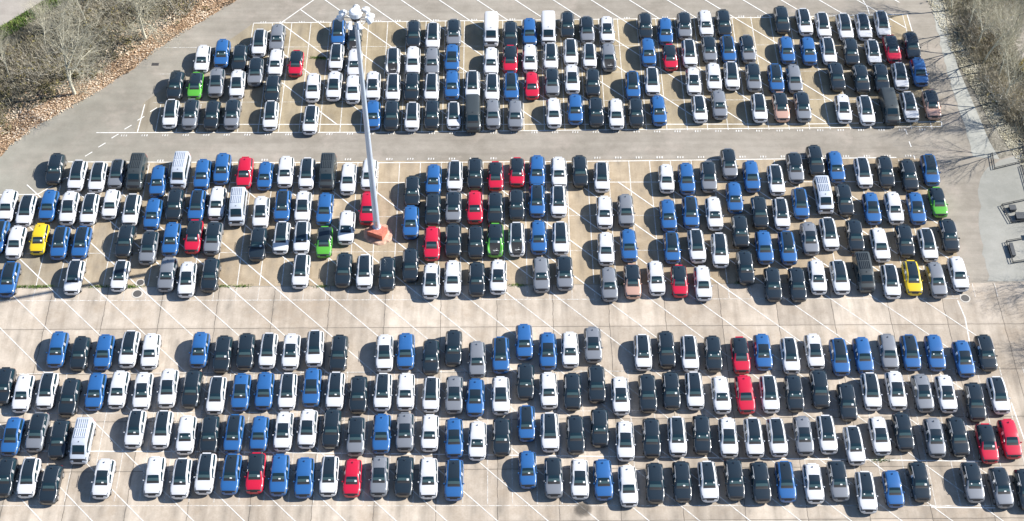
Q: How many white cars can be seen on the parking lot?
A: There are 162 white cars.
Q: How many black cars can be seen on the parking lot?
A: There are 92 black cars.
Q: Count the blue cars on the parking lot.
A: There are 82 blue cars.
